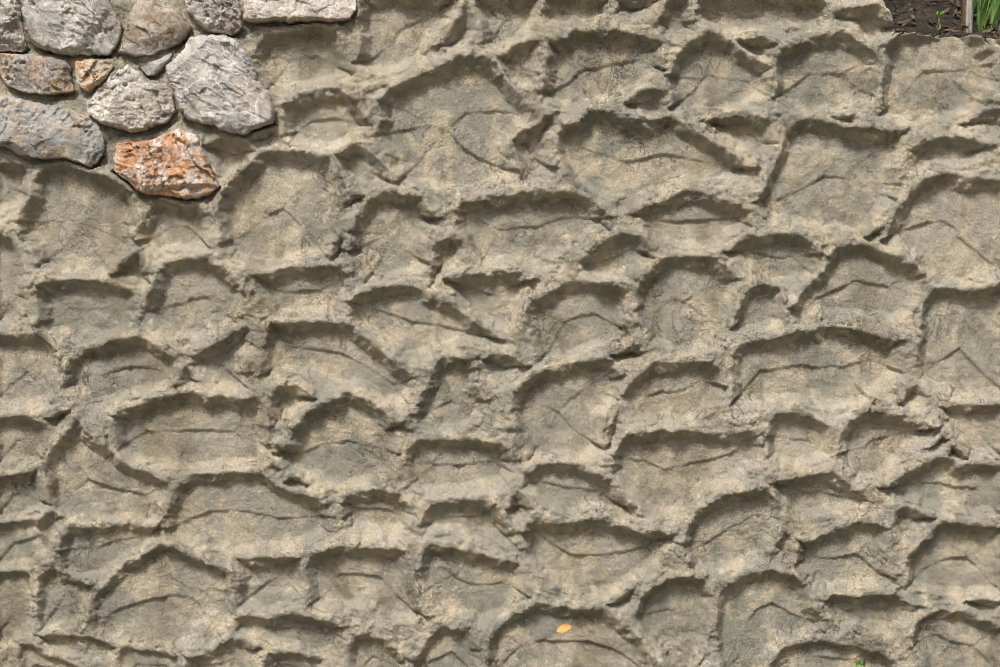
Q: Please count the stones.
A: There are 12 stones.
